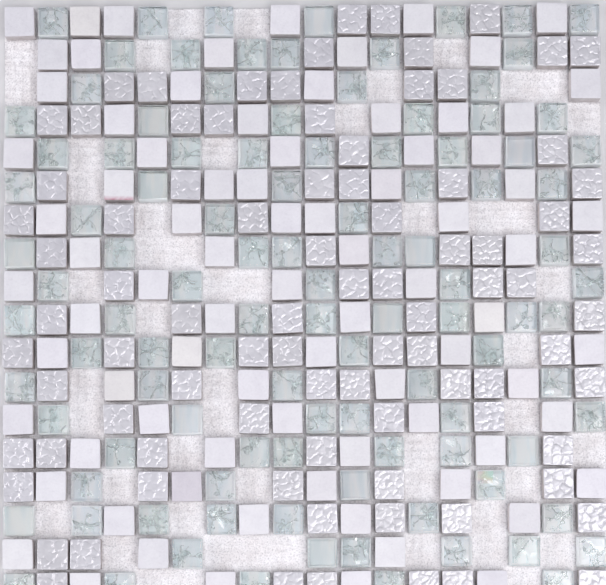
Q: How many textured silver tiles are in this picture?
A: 86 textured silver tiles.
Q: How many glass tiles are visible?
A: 105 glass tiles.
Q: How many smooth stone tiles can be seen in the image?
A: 82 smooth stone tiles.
